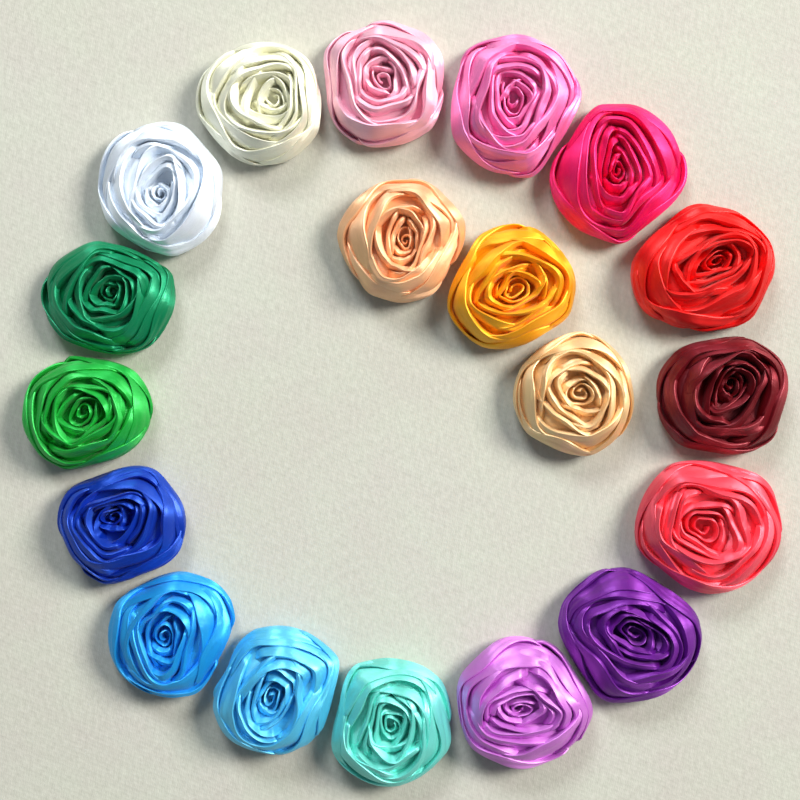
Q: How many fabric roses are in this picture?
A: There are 19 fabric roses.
